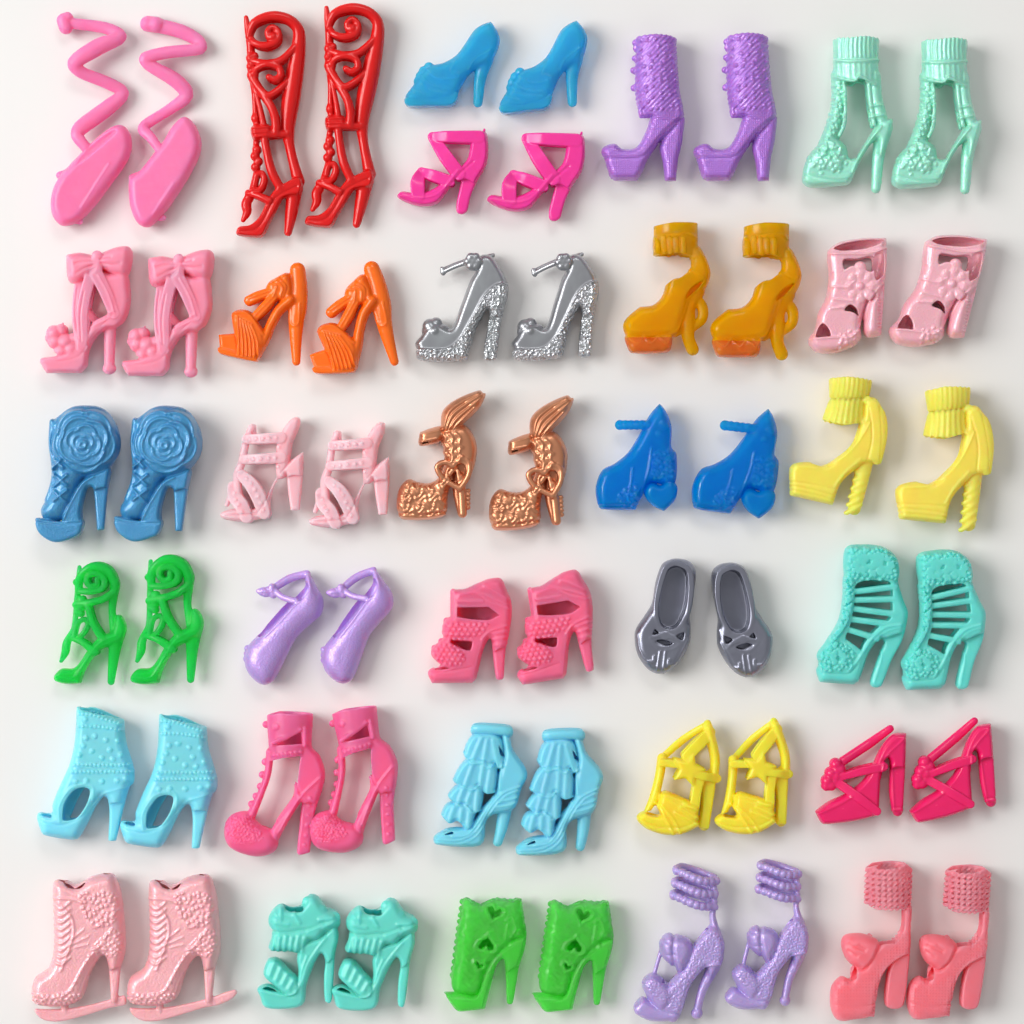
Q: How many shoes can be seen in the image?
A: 62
